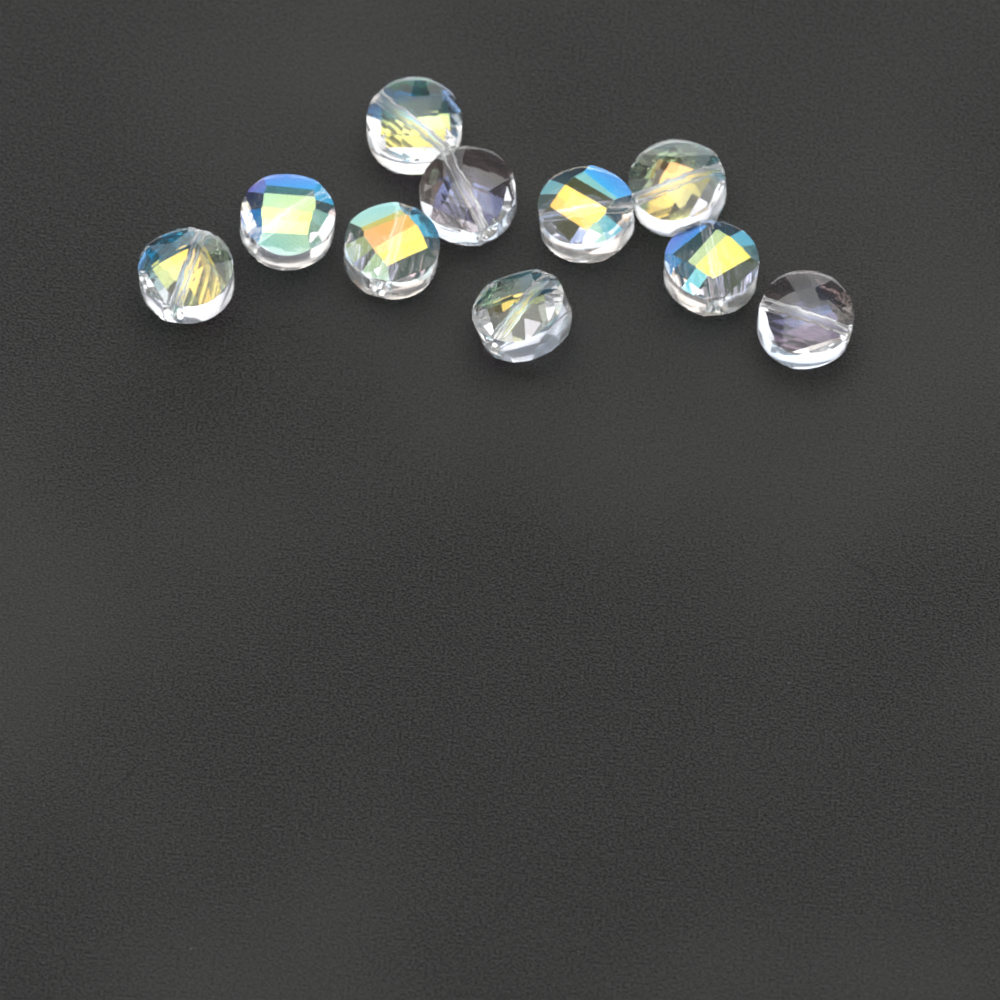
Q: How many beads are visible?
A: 10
